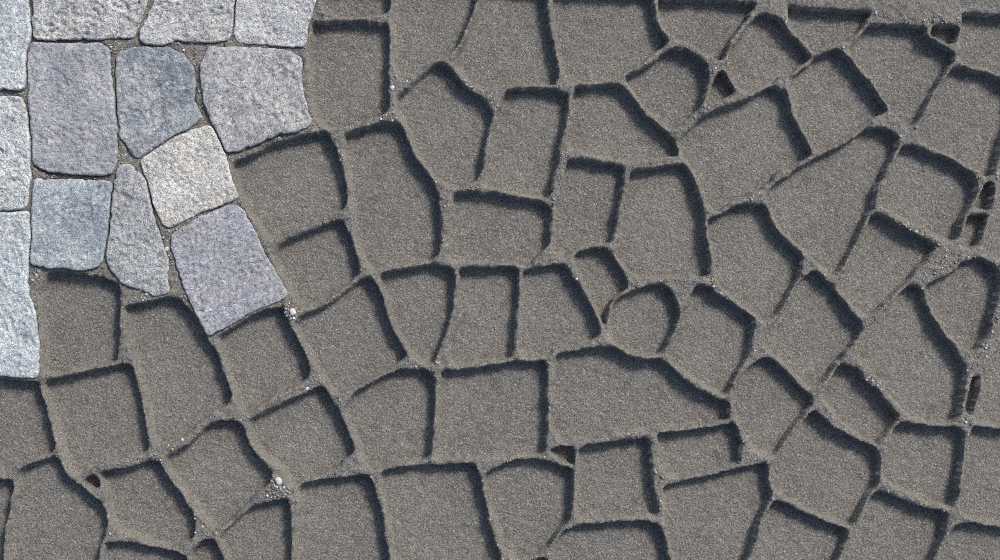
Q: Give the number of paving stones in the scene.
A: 13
